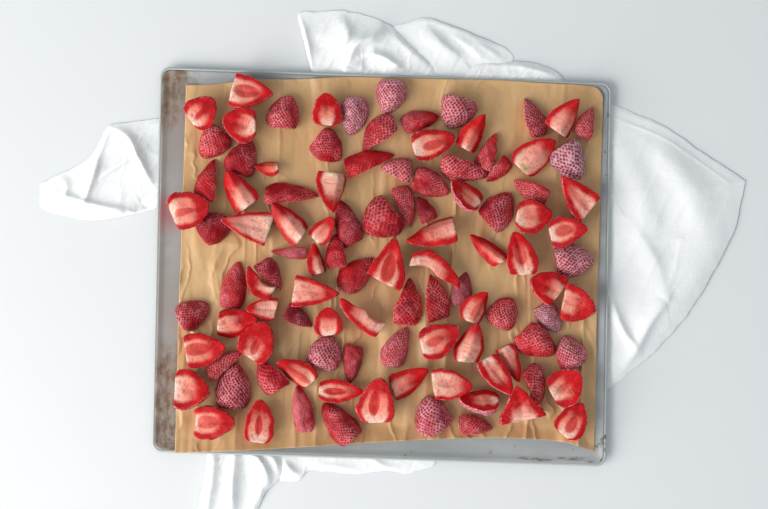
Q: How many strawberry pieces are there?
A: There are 105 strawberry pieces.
